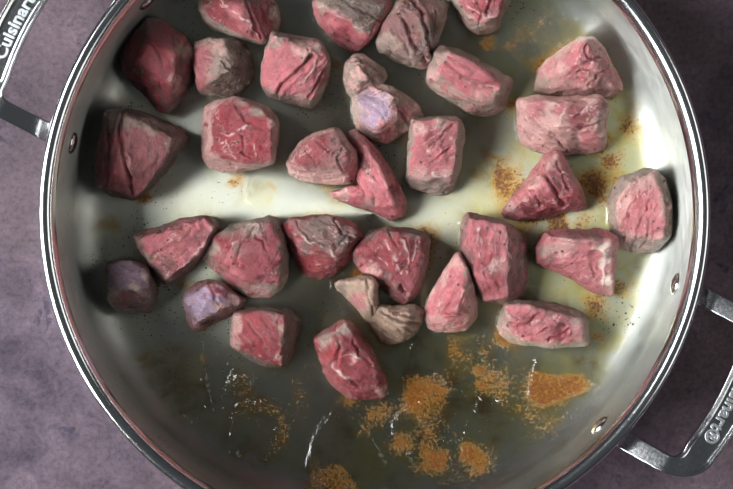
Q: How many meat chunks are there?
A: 31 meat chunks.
